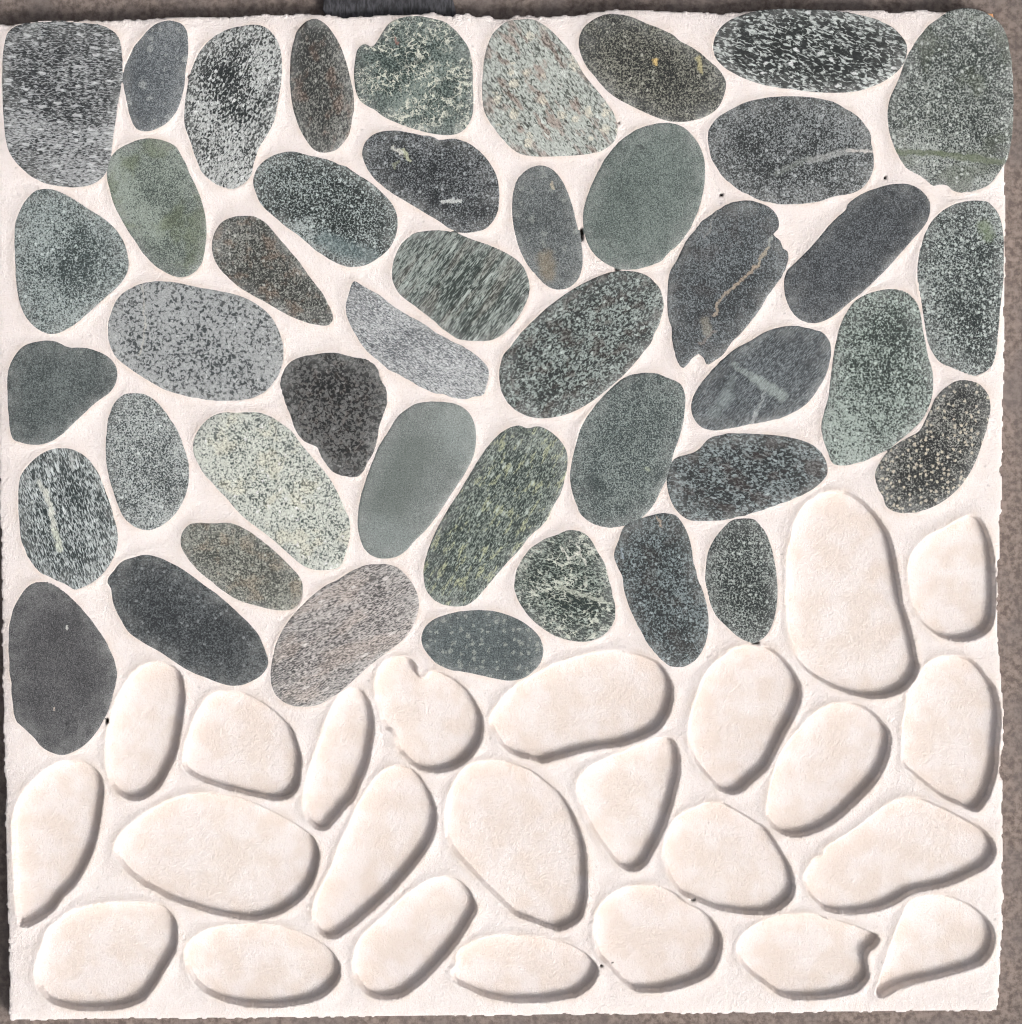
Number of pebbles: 44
